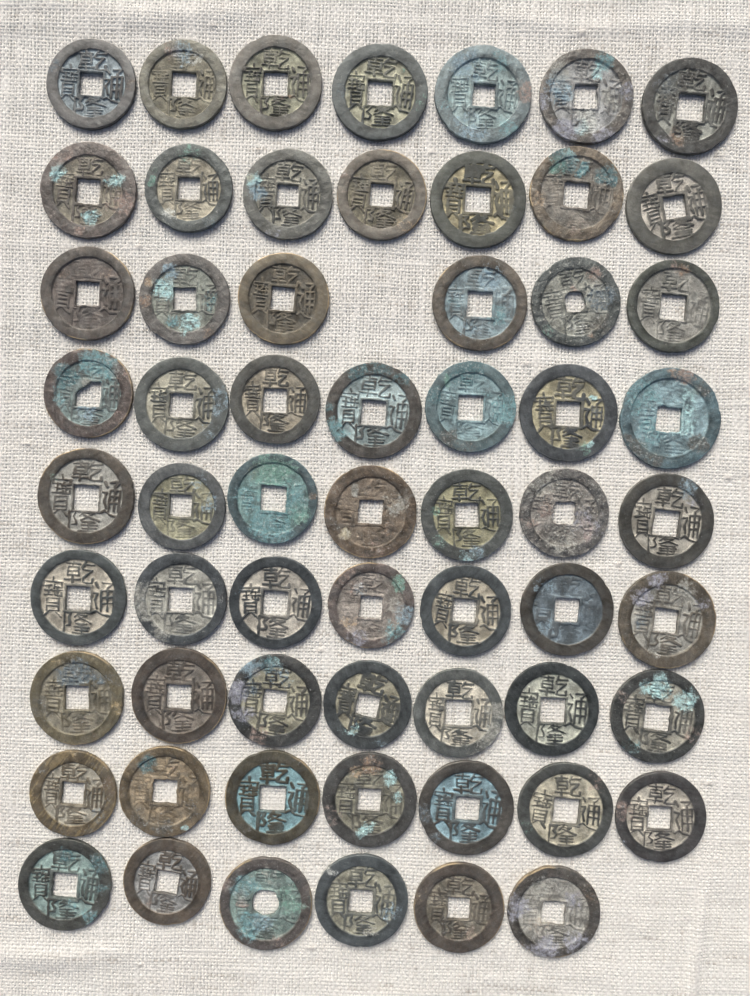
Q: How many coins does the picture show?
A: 61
